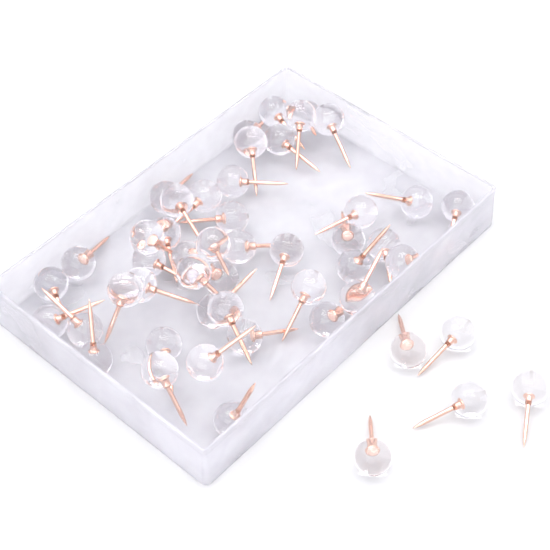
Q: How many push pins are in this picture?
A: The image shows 50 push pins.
